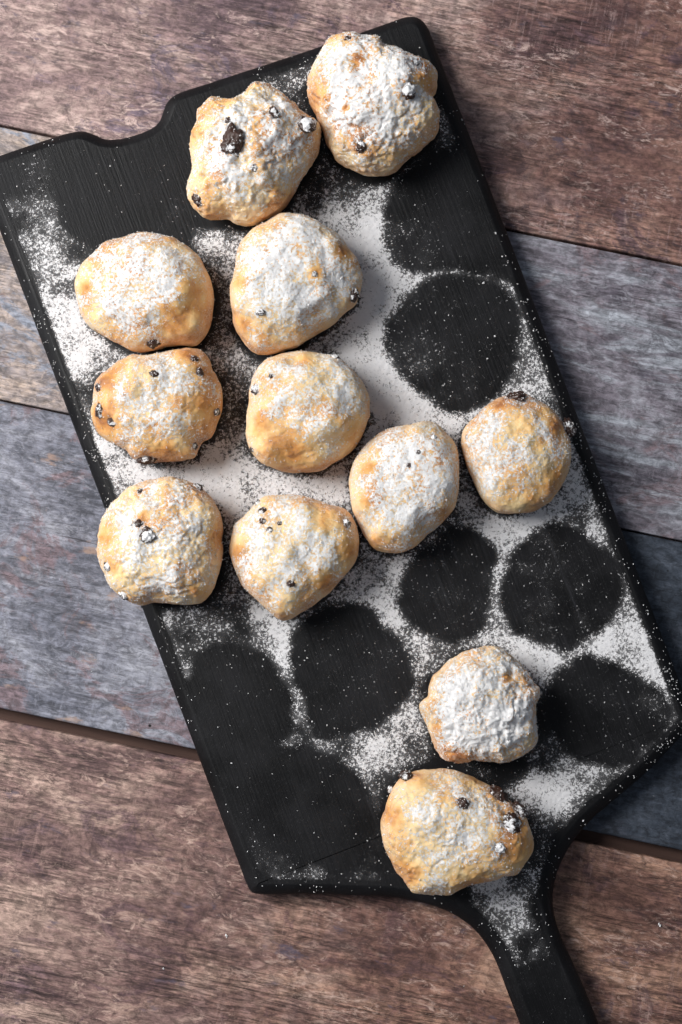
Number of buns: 12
